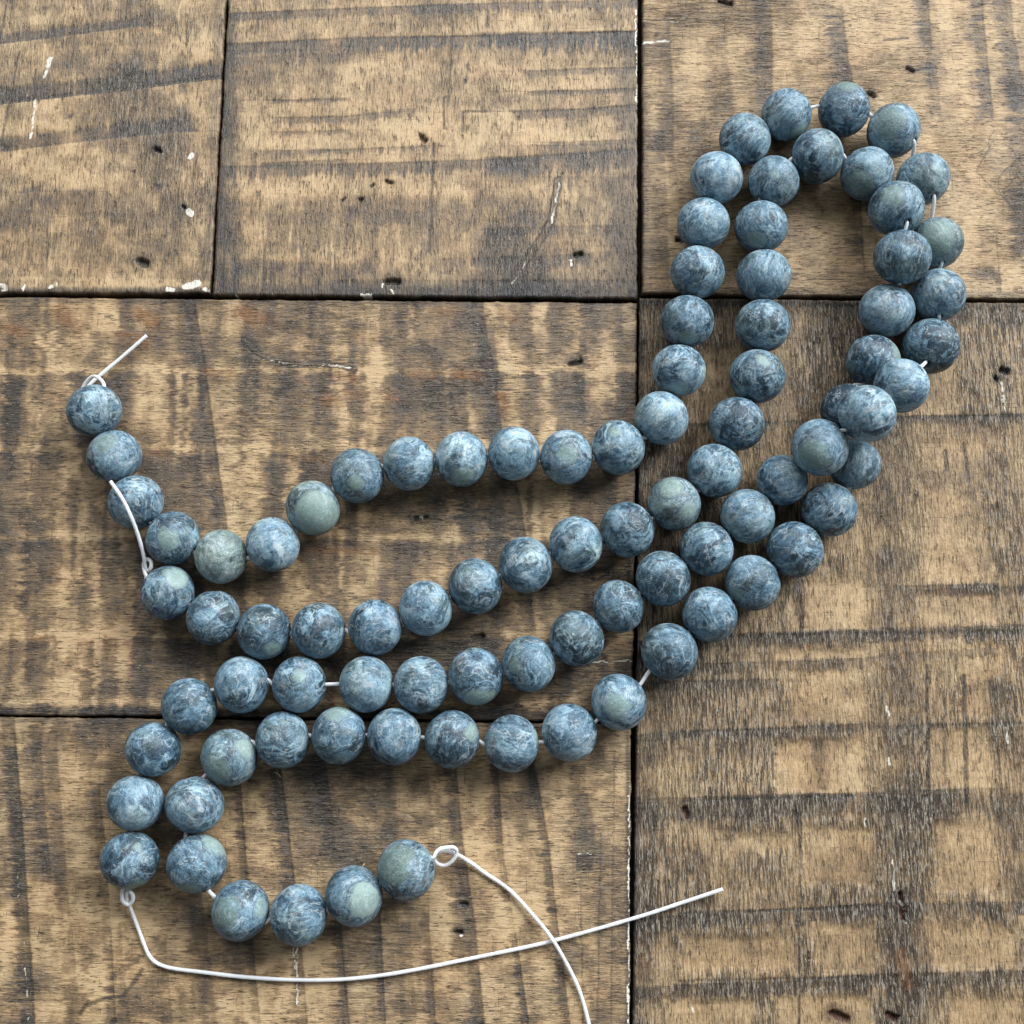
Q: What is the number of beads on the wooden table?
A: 91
